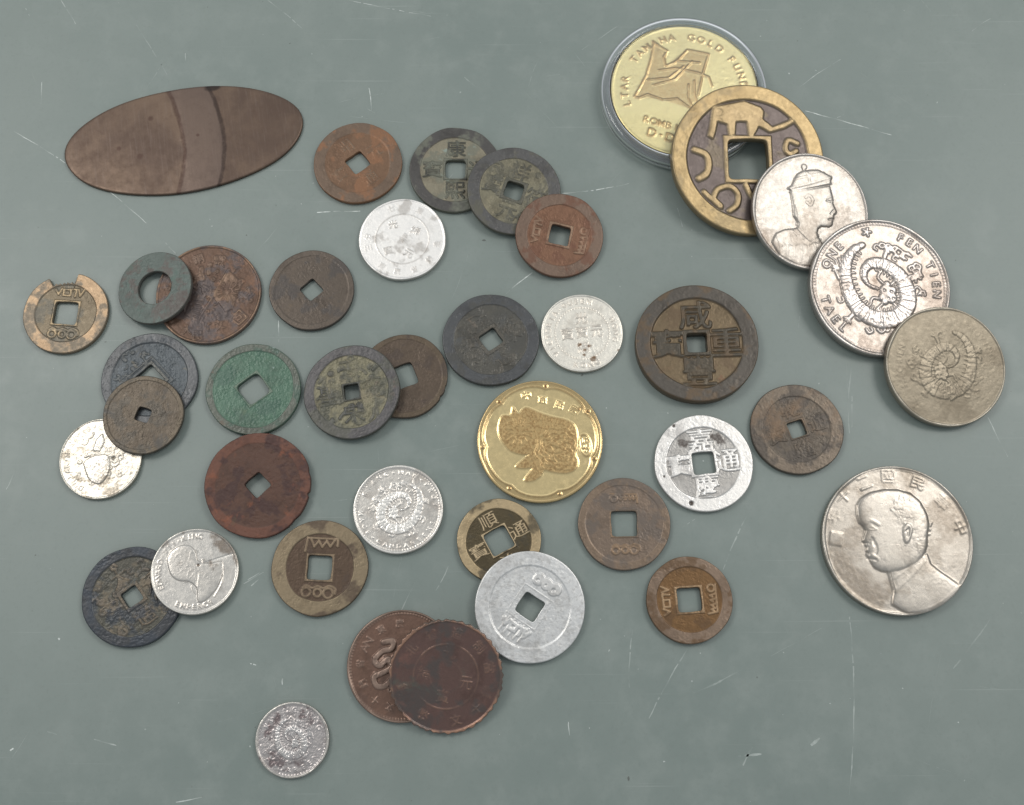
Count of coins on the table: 39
